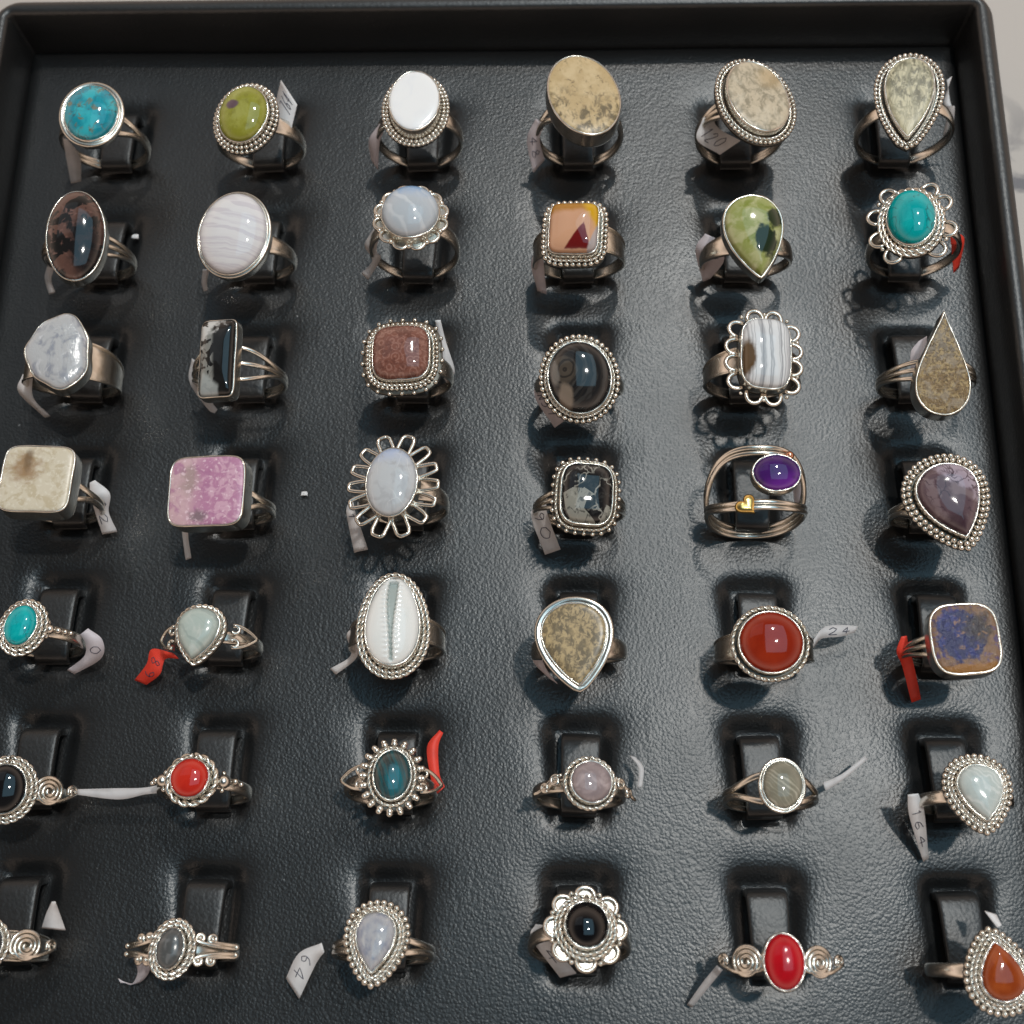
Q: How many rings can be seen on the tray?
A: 42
